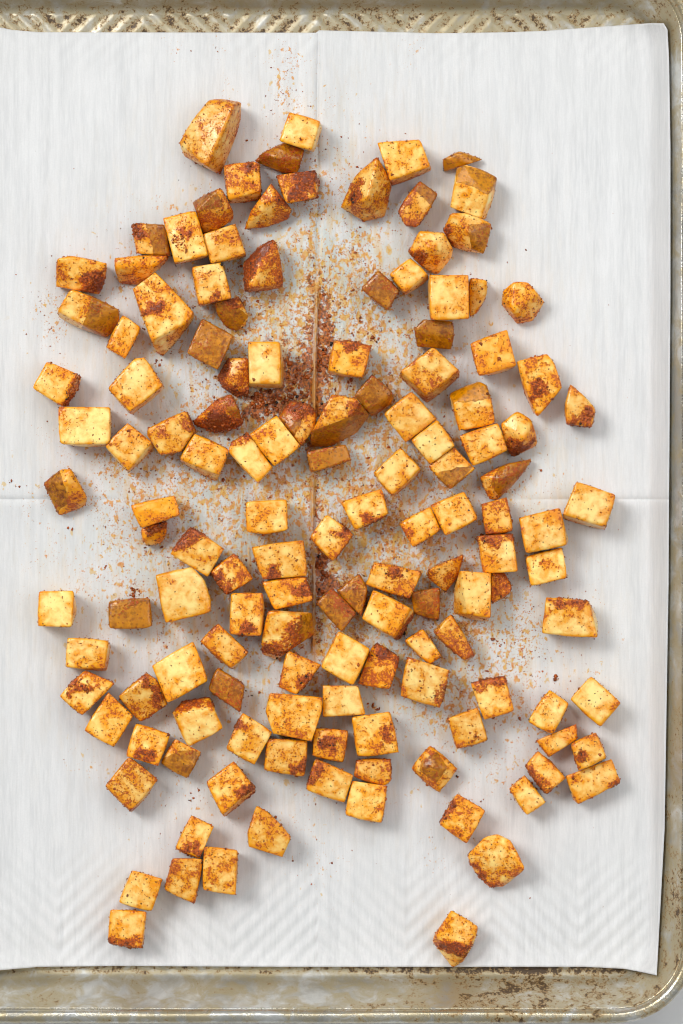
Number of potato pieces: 137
